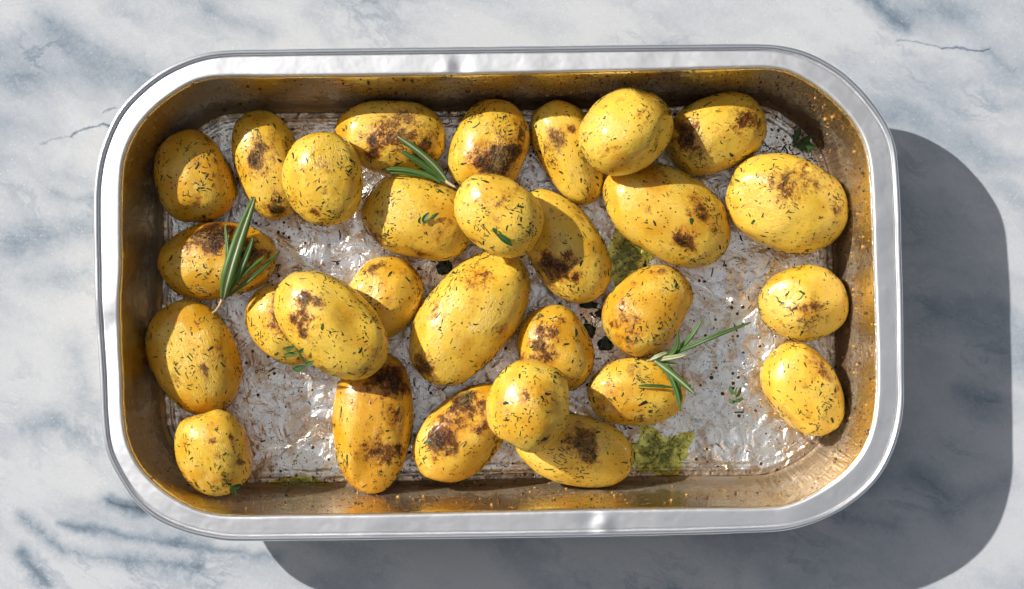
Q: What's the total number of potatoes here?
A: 29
